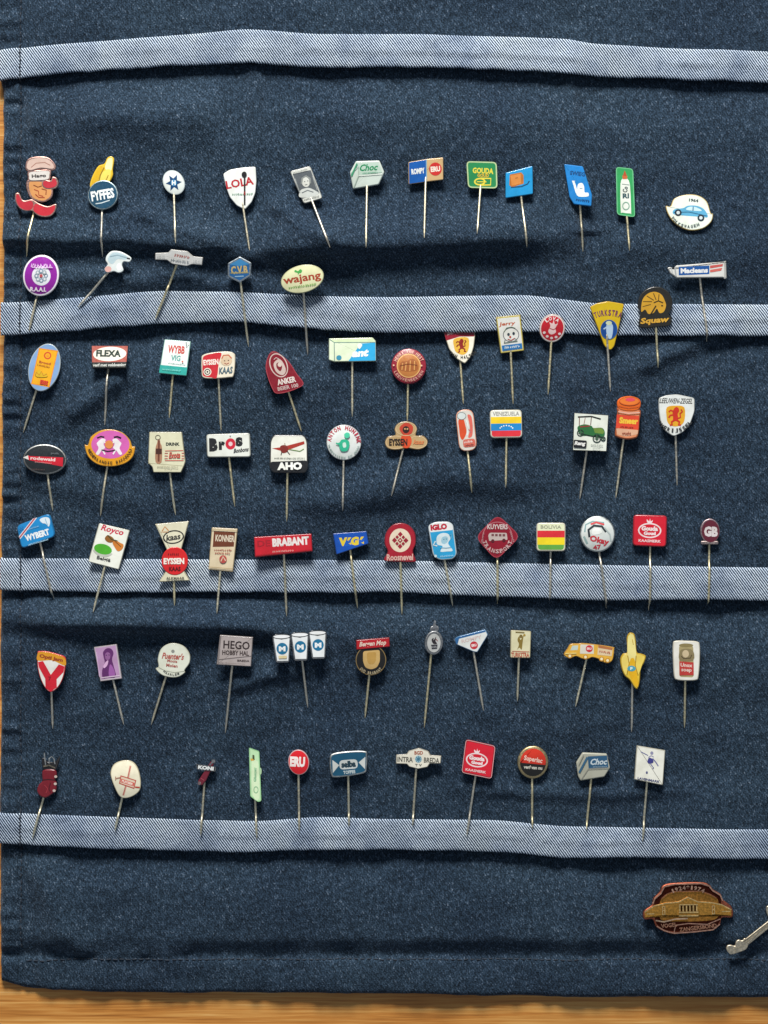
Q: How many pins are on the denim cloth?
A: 80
